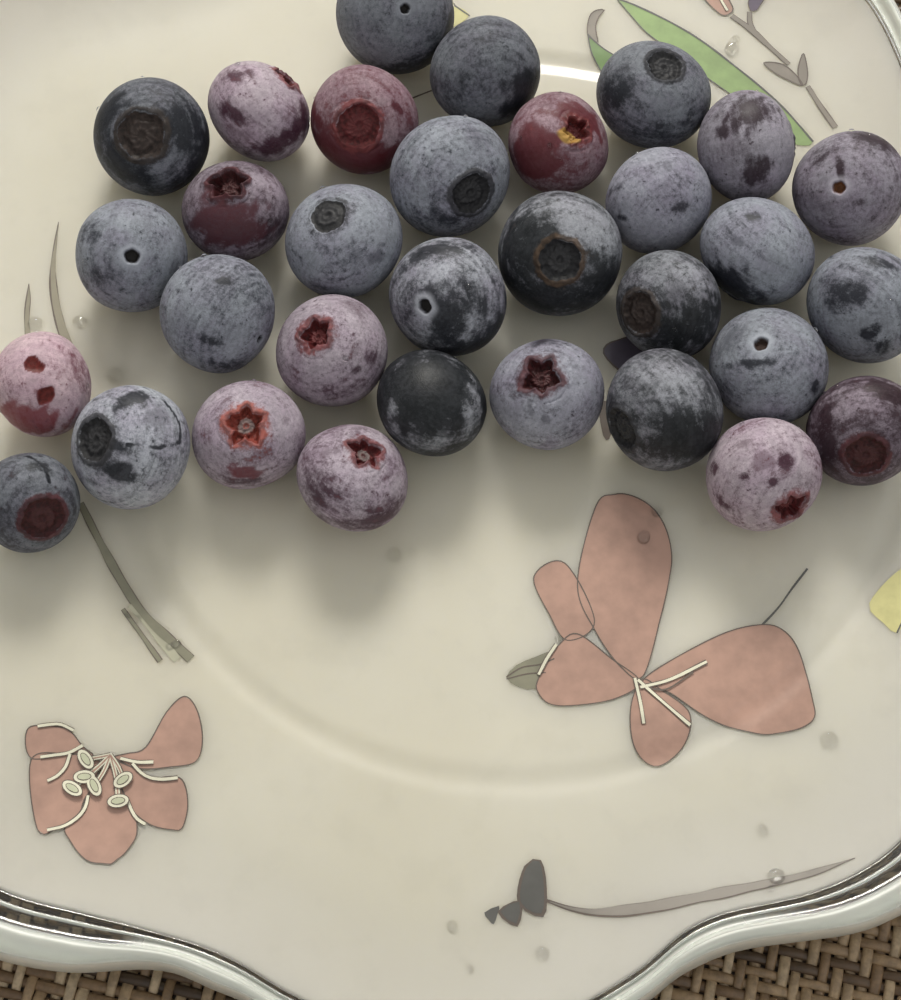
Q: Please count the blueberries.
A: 32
